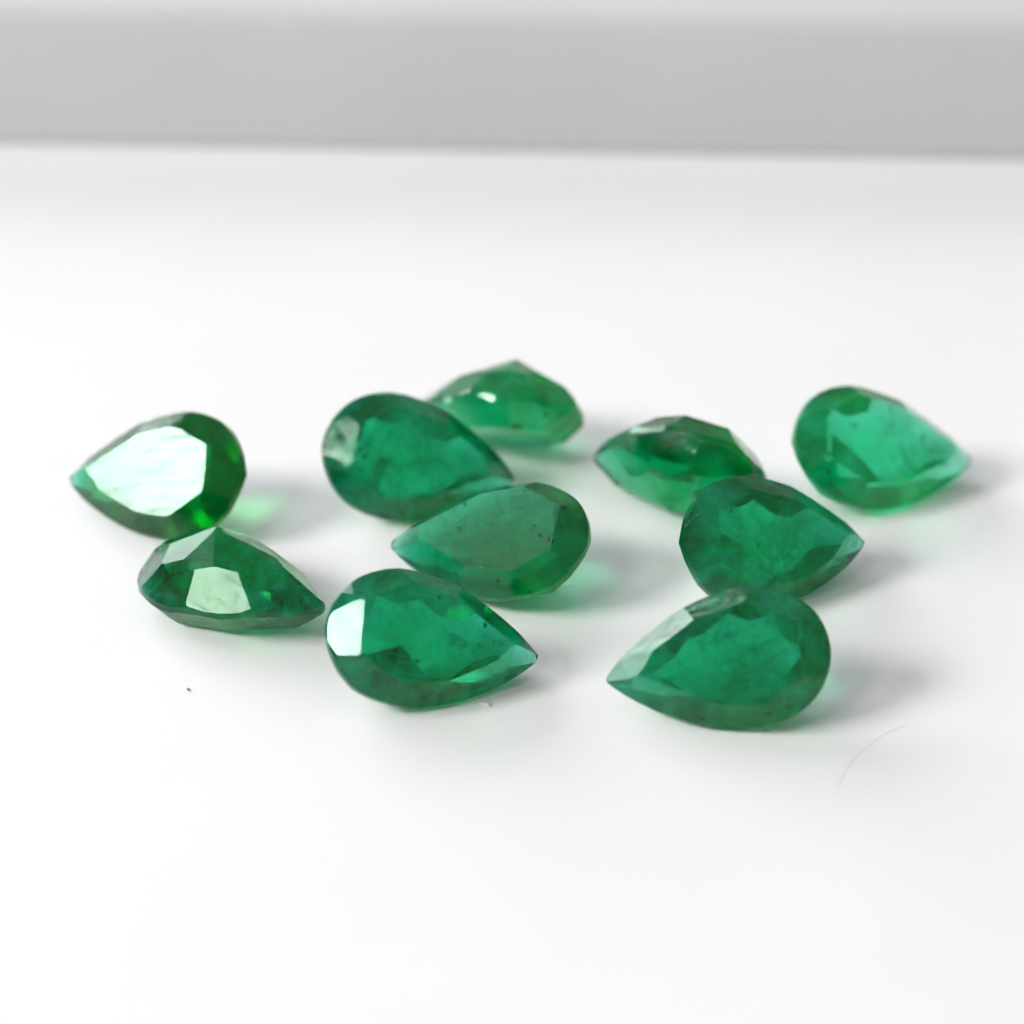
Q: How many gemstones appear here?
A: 10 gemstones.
